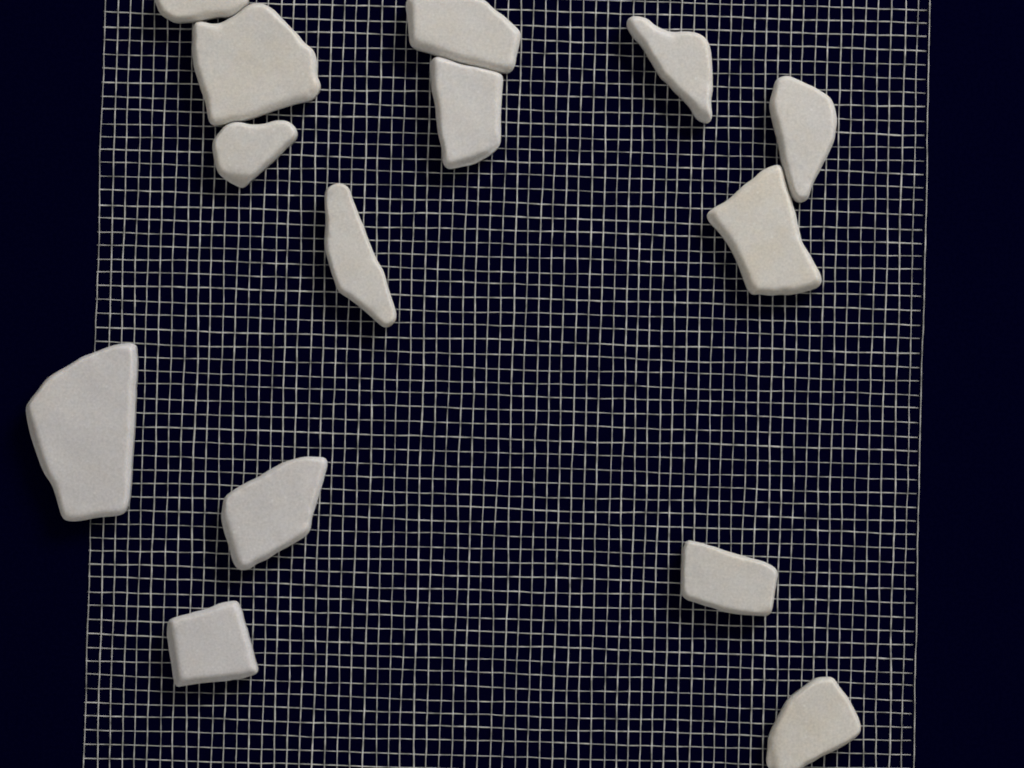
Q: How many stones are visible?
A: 14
